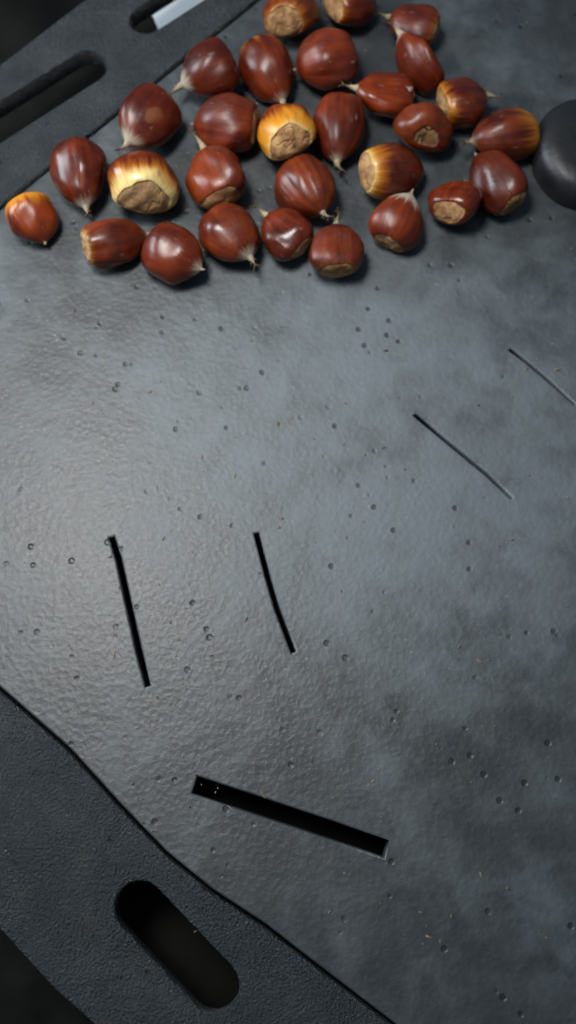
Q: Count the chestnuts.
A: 29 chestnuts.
